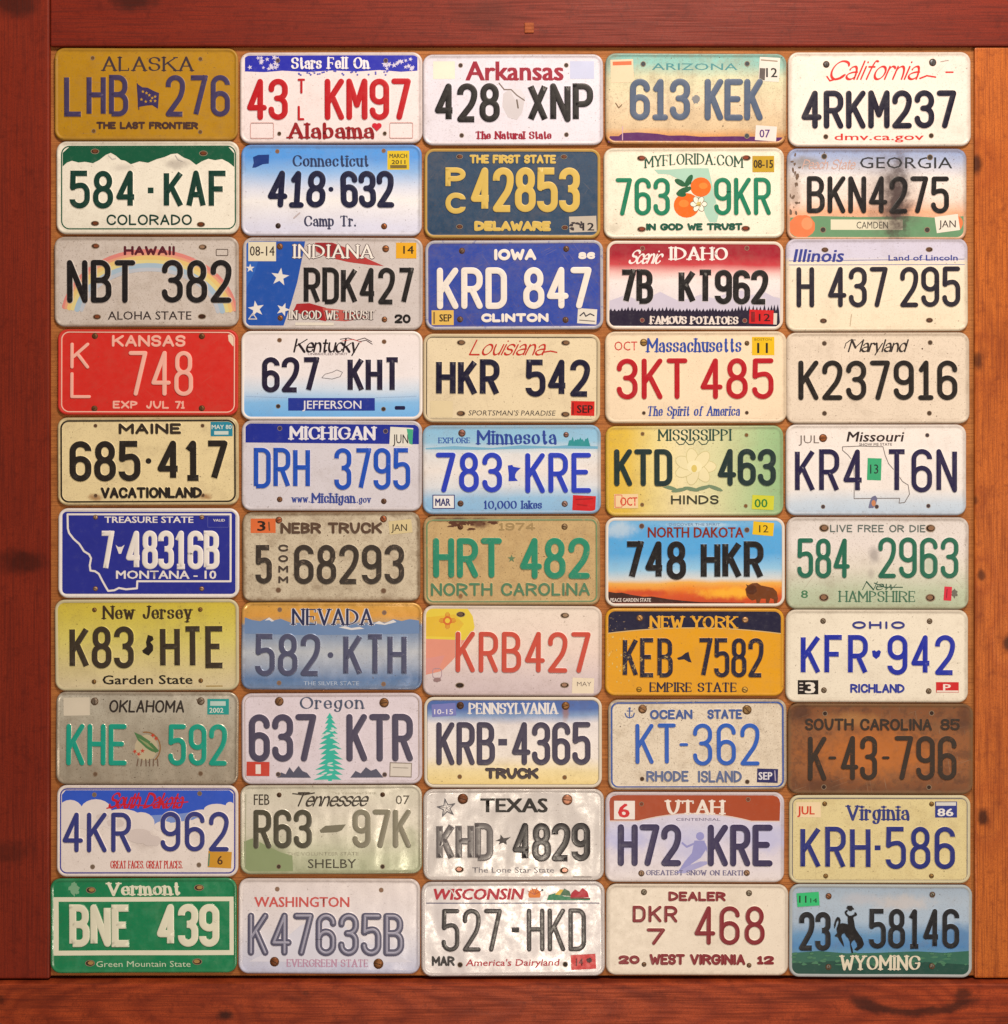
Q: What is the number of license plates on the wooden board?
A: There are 50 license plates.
